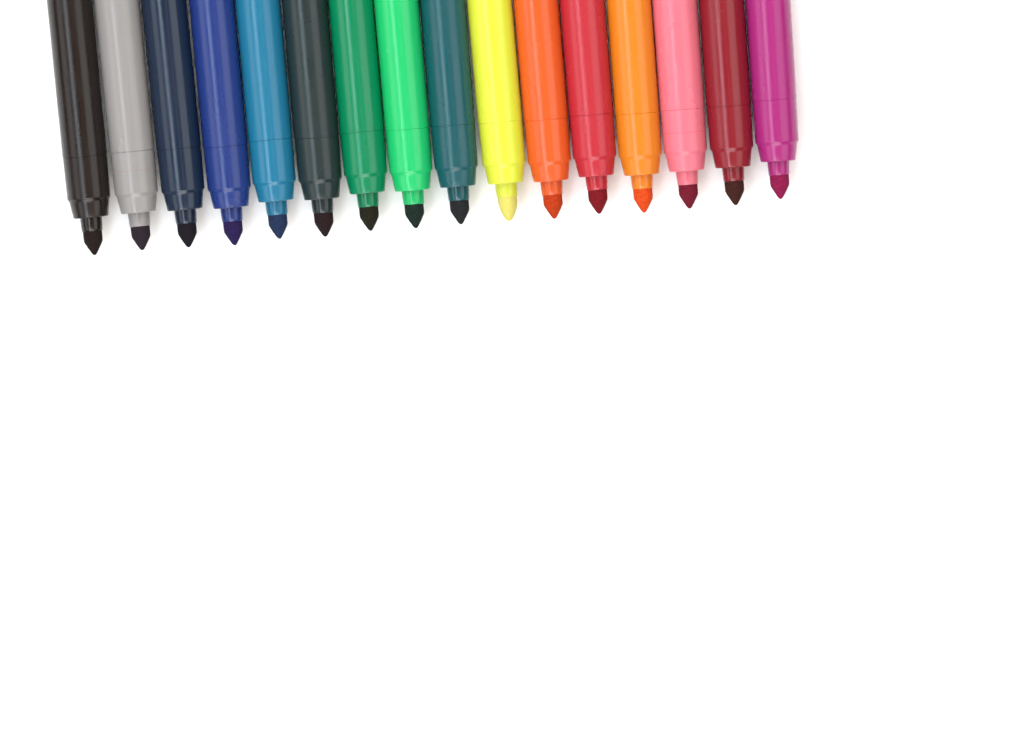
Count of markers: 16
